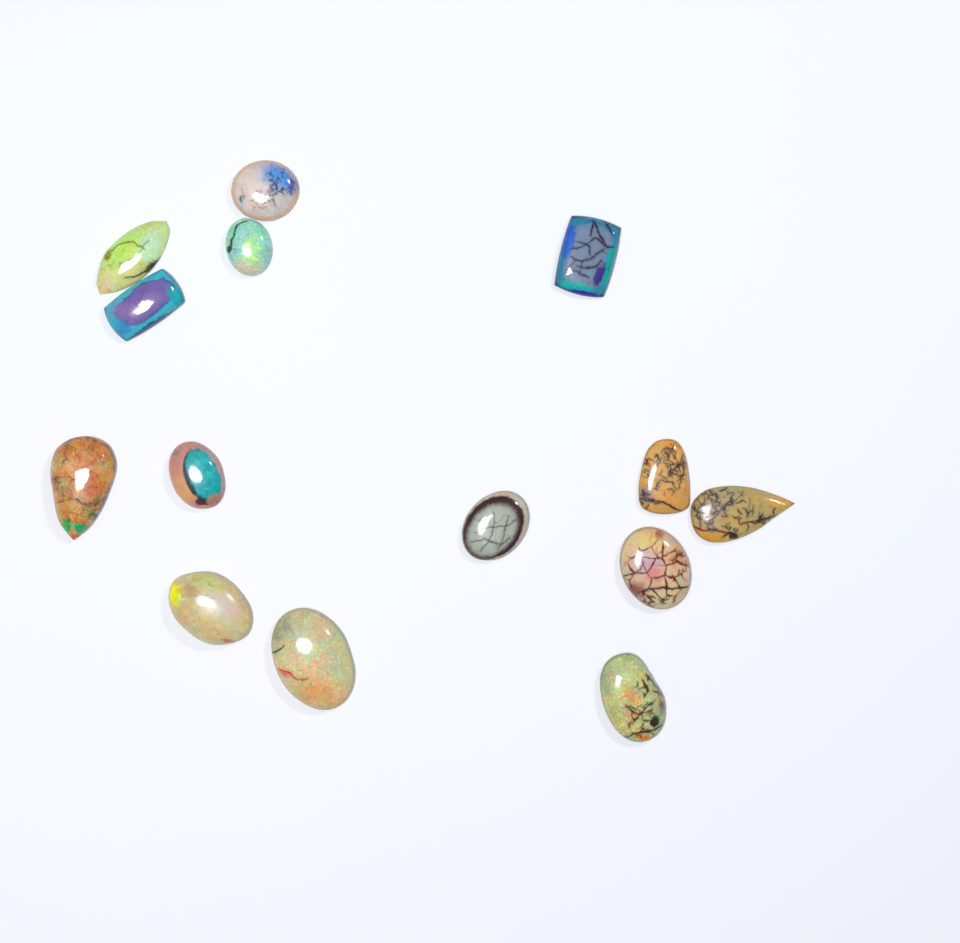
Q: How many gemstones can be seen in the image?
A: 14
